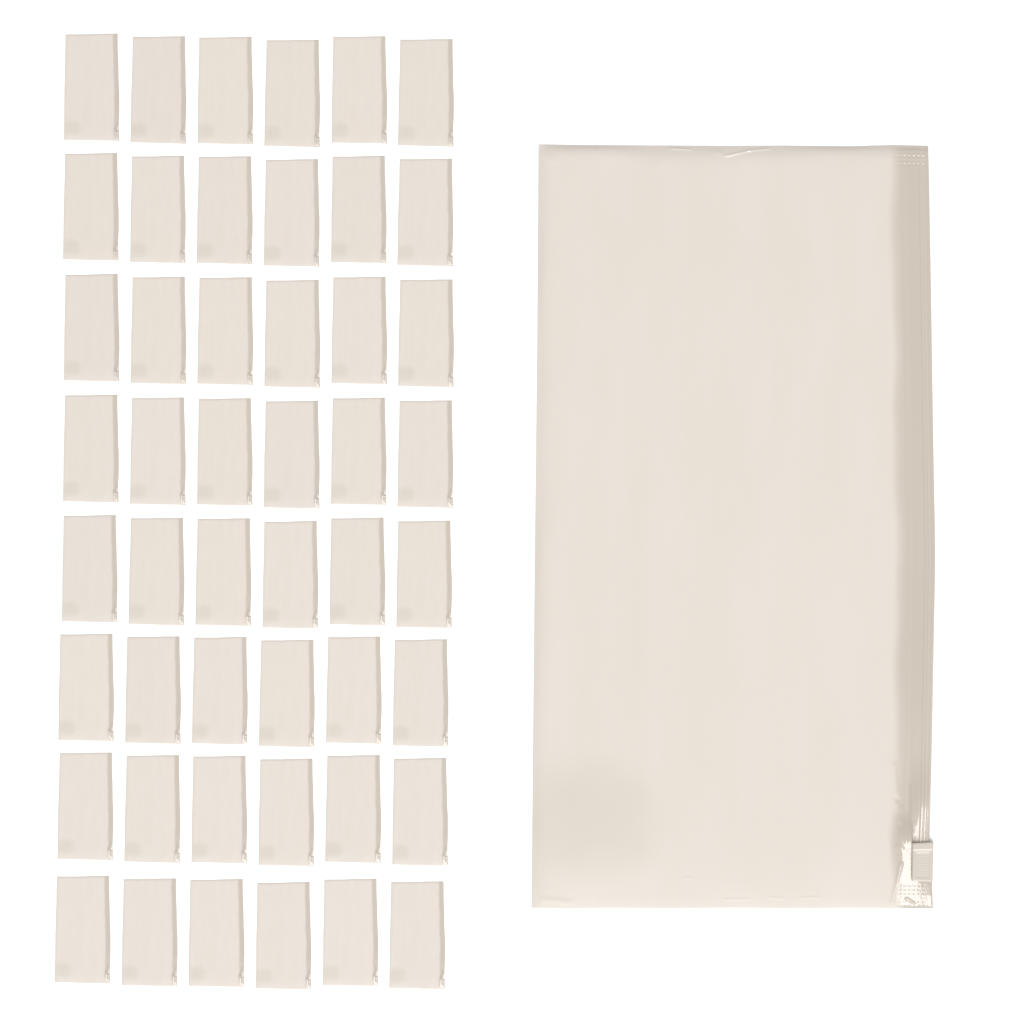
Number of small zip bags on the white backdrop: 48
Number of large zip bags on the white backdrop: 1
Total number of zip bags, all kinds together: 49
